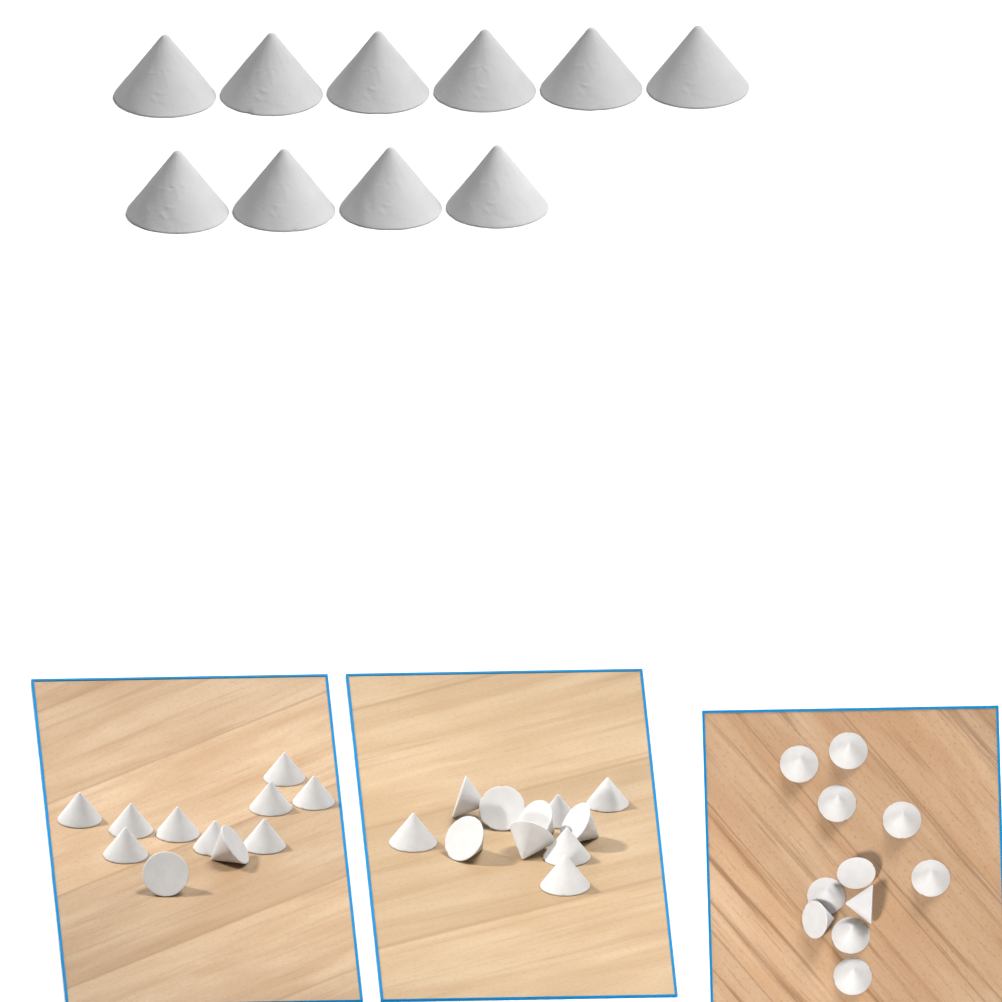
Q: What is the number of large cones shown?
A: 10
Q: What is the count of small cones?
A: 33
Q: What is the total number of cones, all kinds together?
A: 43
